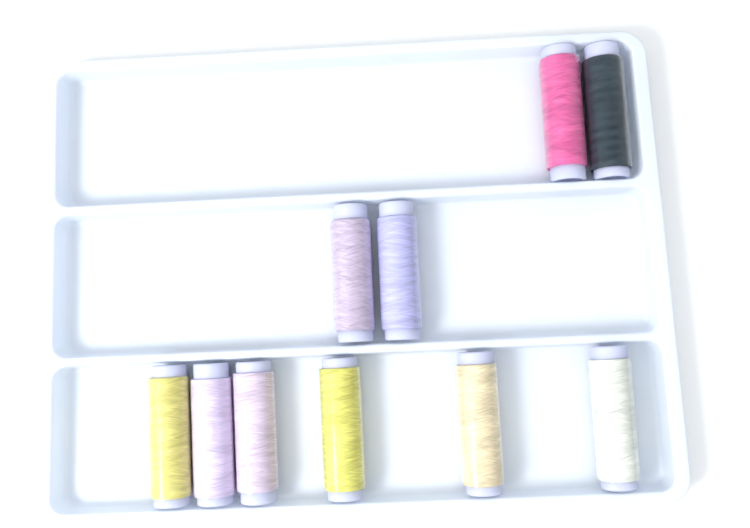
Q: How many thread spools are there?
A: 10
